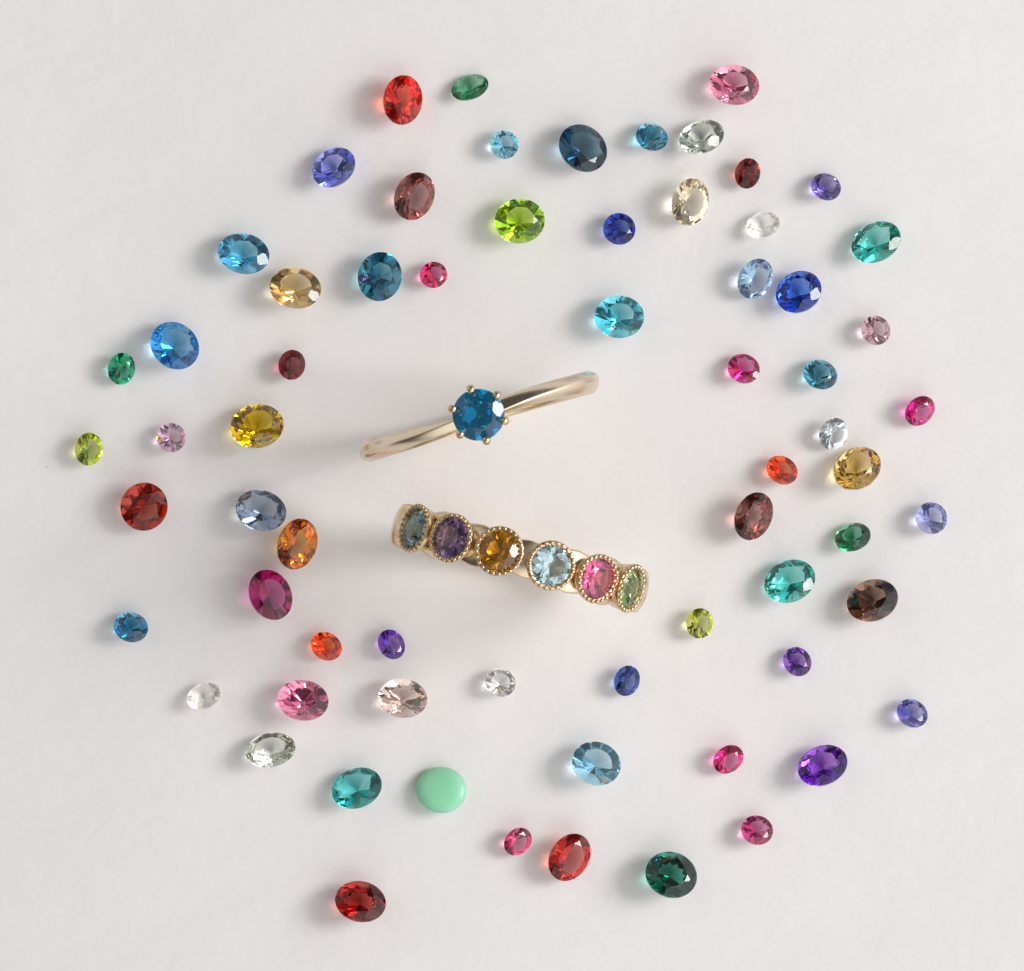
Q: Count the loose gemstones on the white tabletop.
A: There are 67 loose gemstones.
